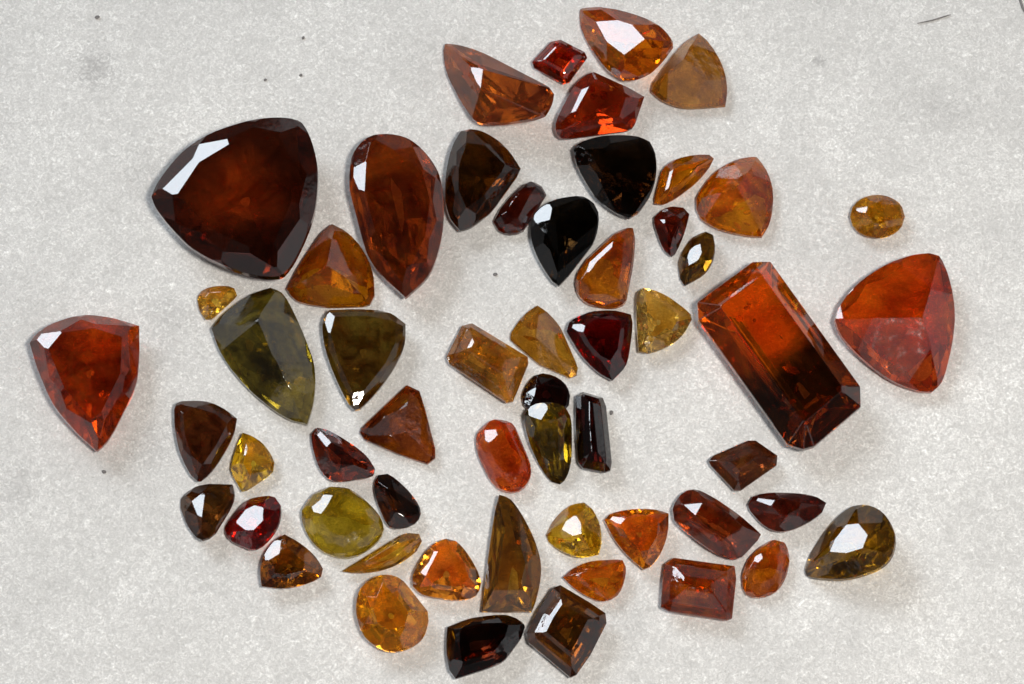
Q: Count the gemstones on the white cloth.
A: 56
